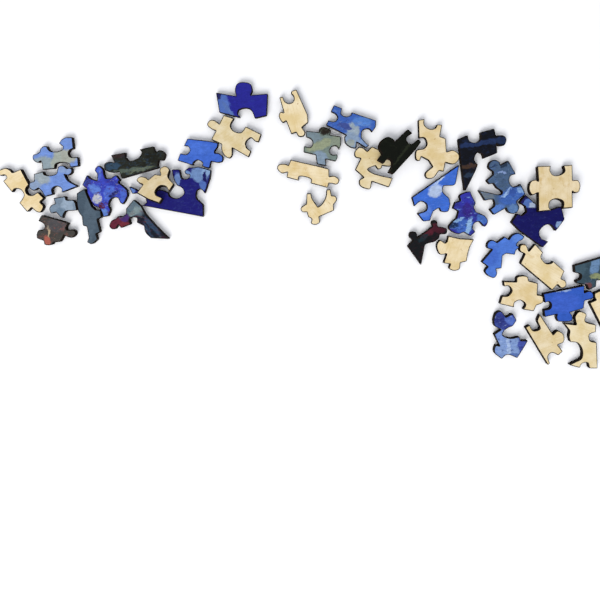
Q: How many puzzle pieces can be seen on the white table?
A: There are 39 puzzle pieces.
